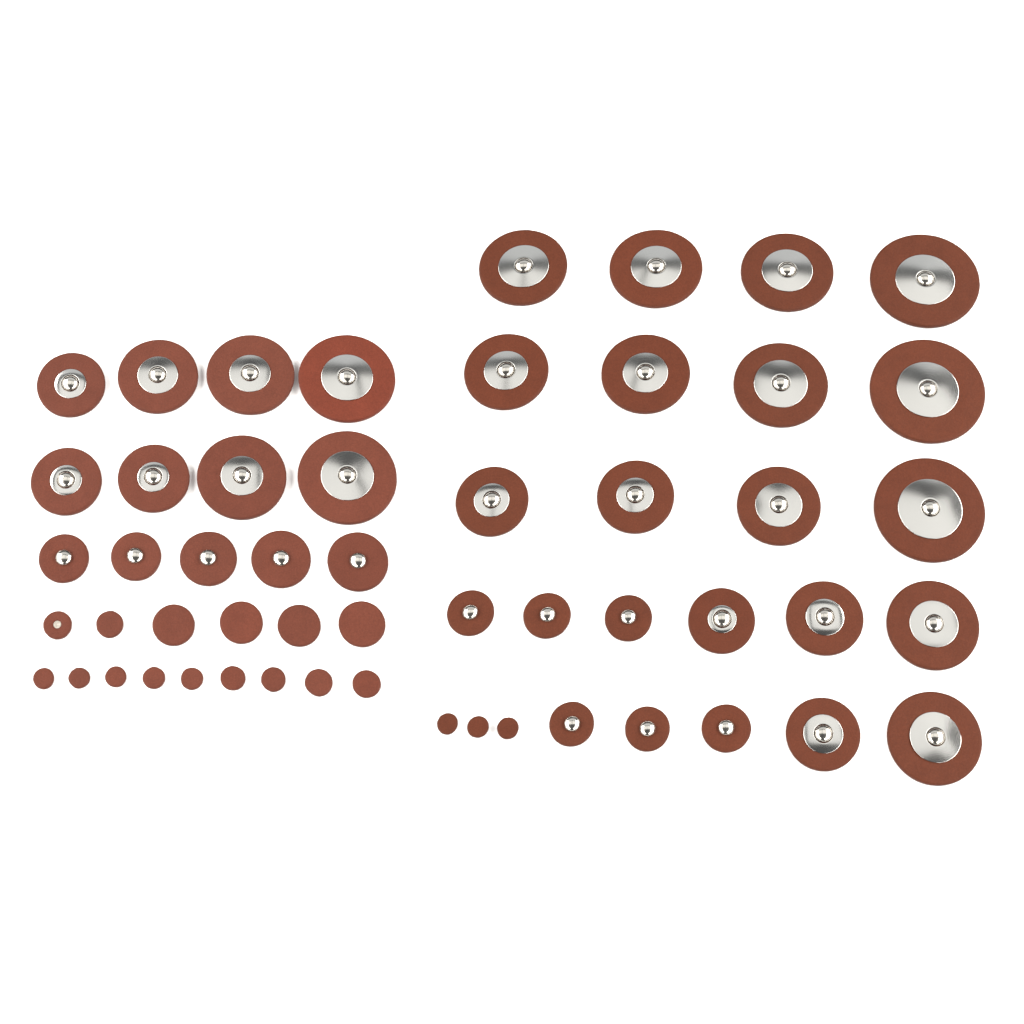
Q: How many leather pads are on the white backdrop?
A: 54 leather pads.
